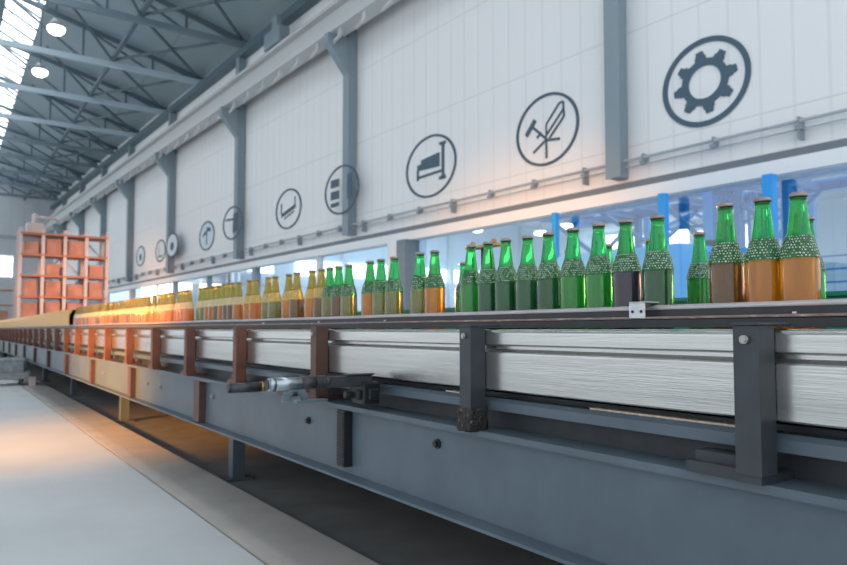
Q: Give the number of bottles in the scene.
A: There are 93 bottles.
